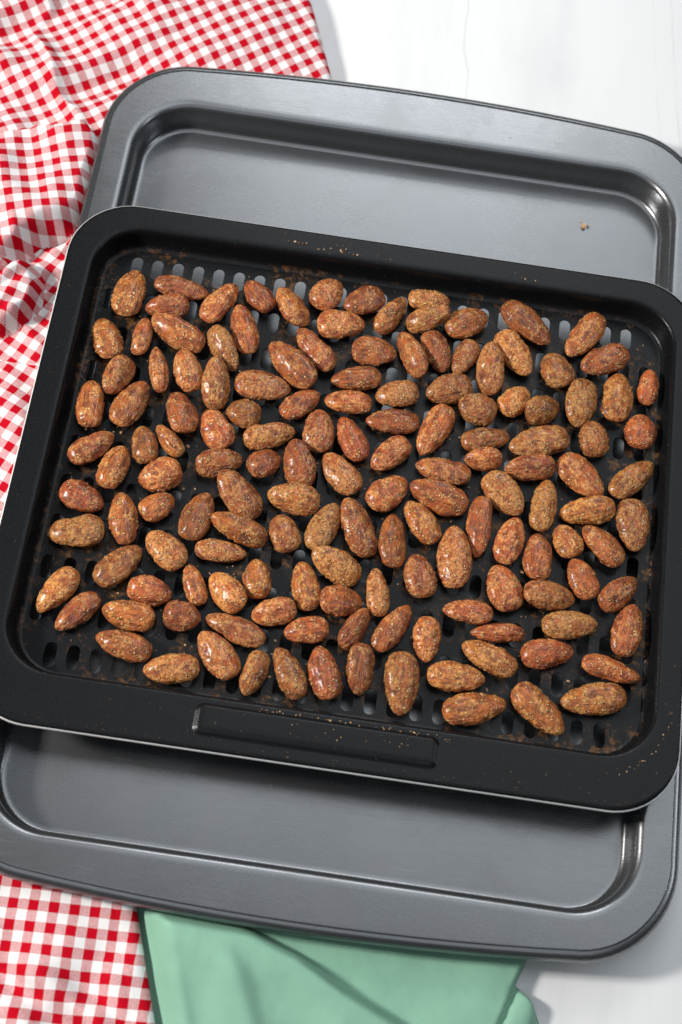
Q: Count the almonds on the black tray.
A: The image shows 145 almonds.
